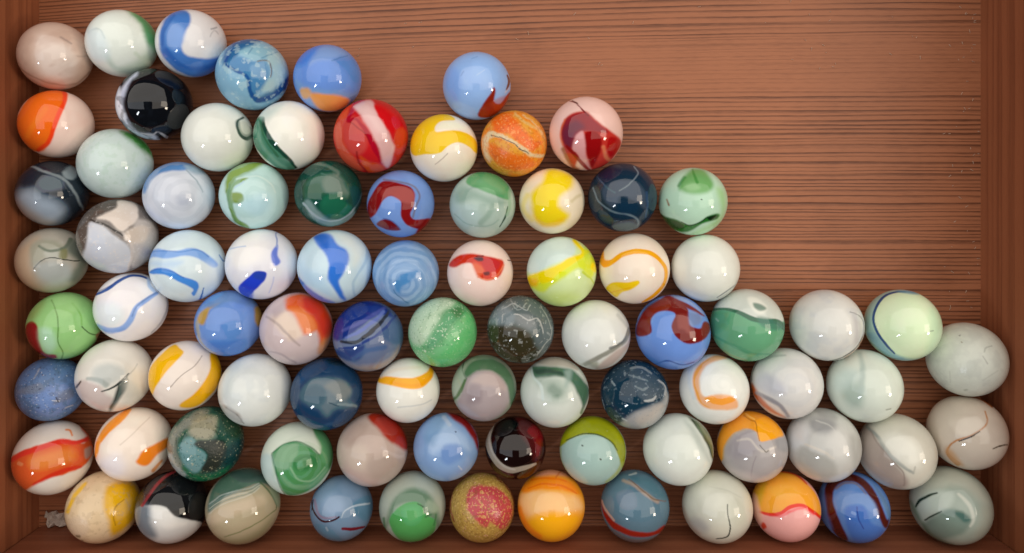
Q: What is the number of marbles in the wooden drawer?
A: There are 84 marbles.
